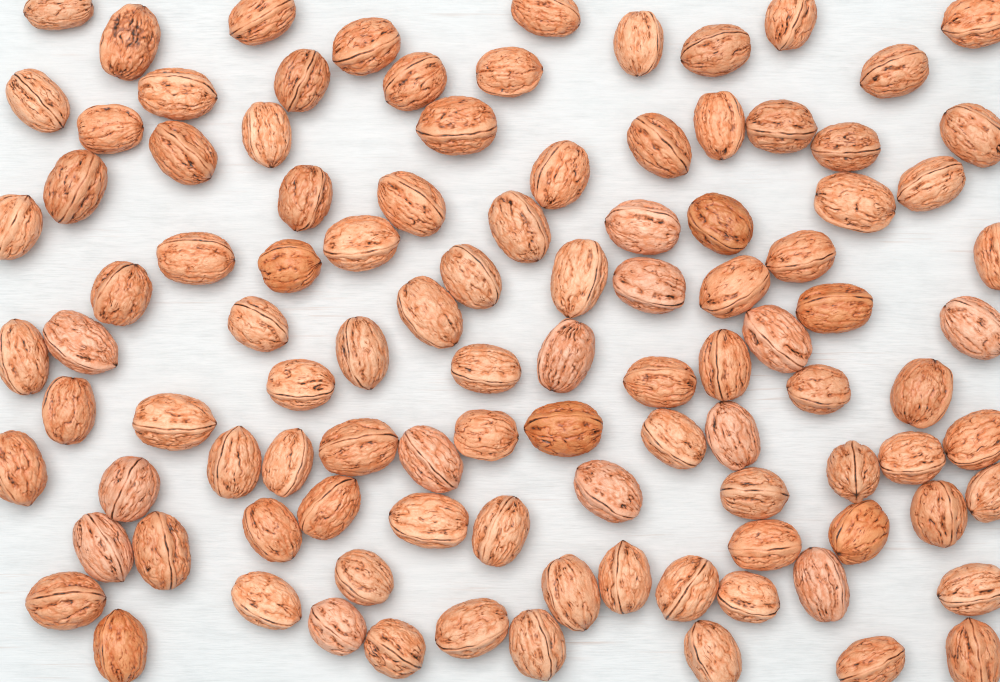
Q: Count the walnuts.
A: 103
